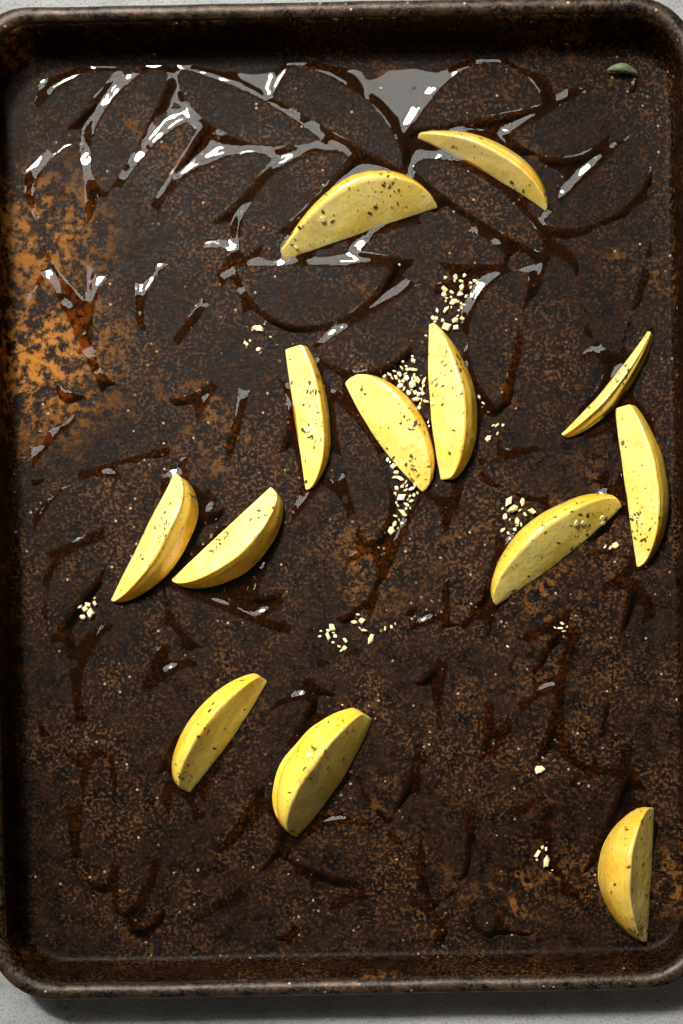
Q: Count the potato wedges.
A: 13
